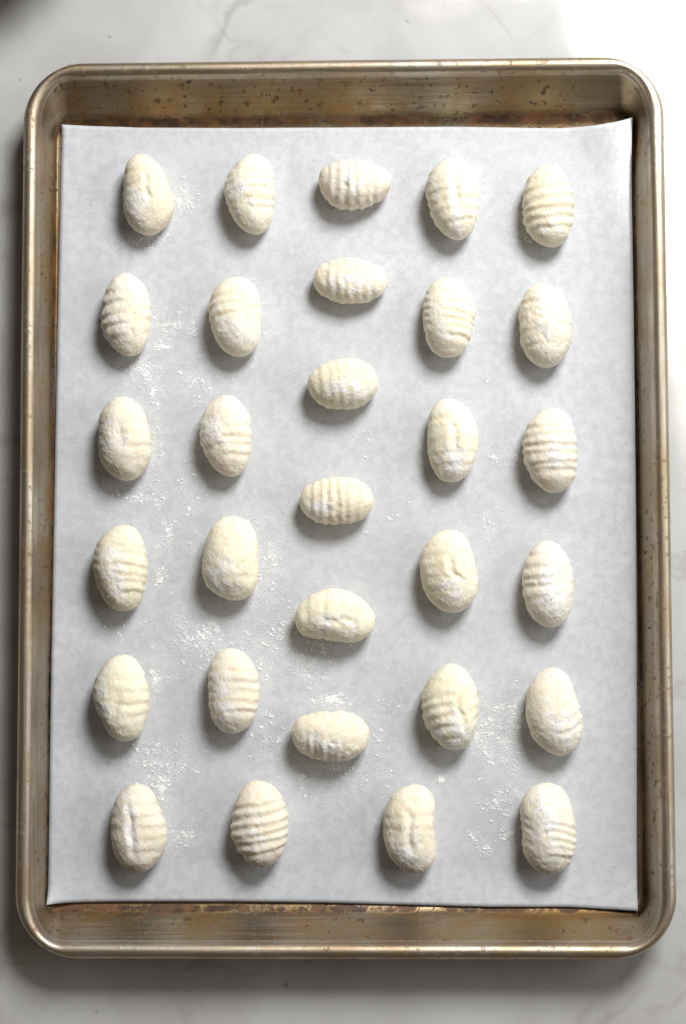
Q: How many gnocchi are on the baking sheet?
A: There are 30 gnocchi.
